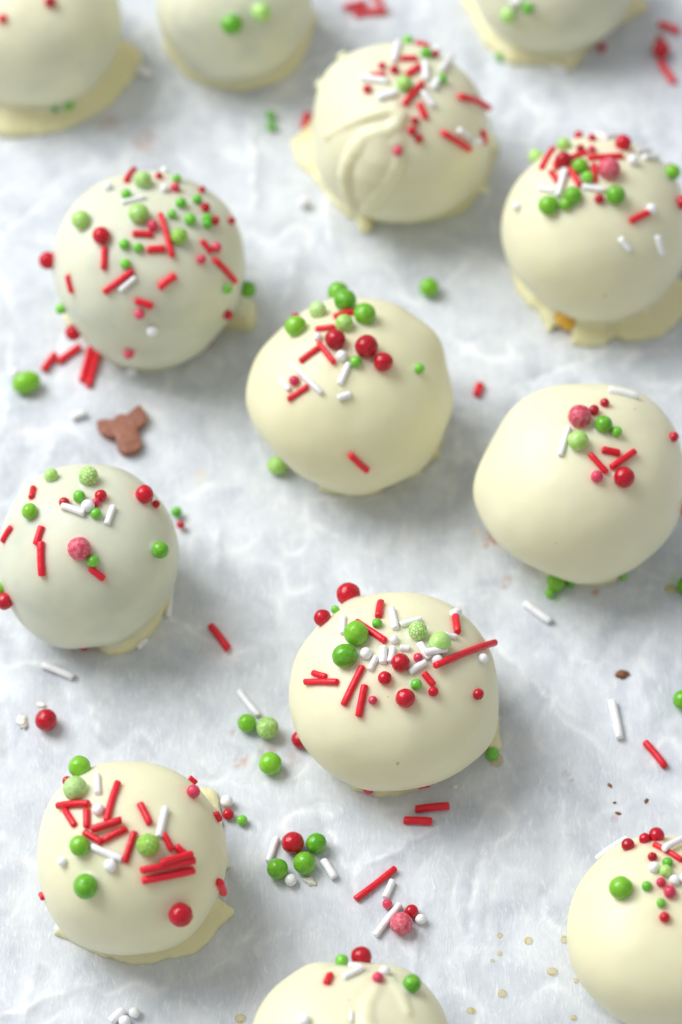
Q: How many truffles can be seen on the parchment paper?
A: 13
